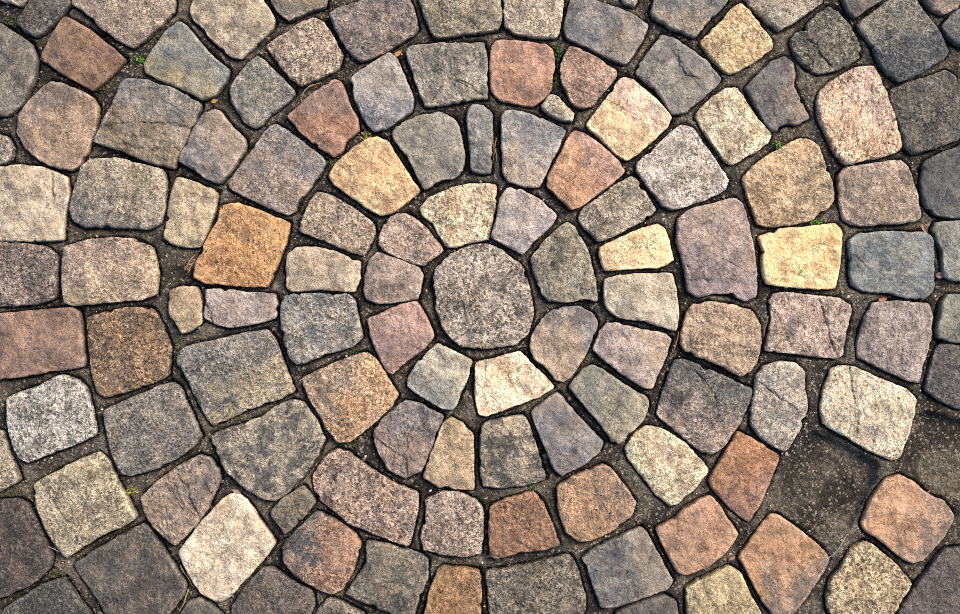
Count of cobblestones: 127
